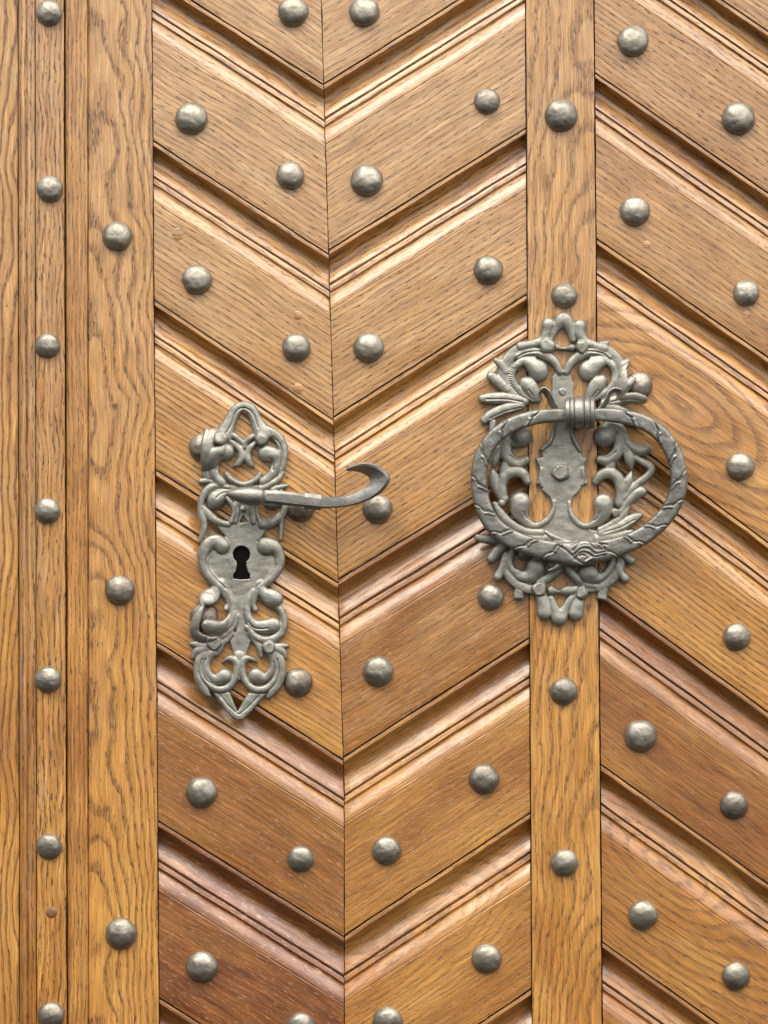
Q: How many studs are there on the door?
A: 50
